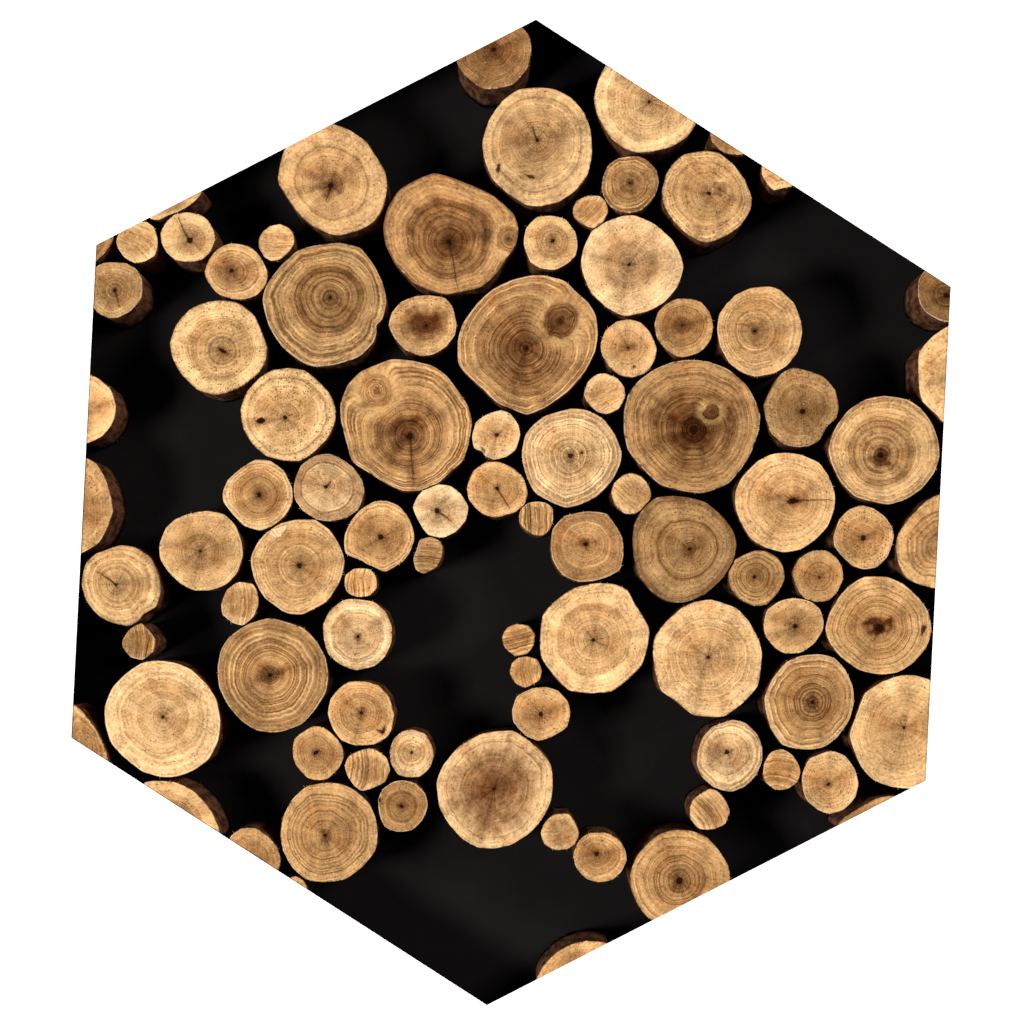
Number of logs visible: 91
